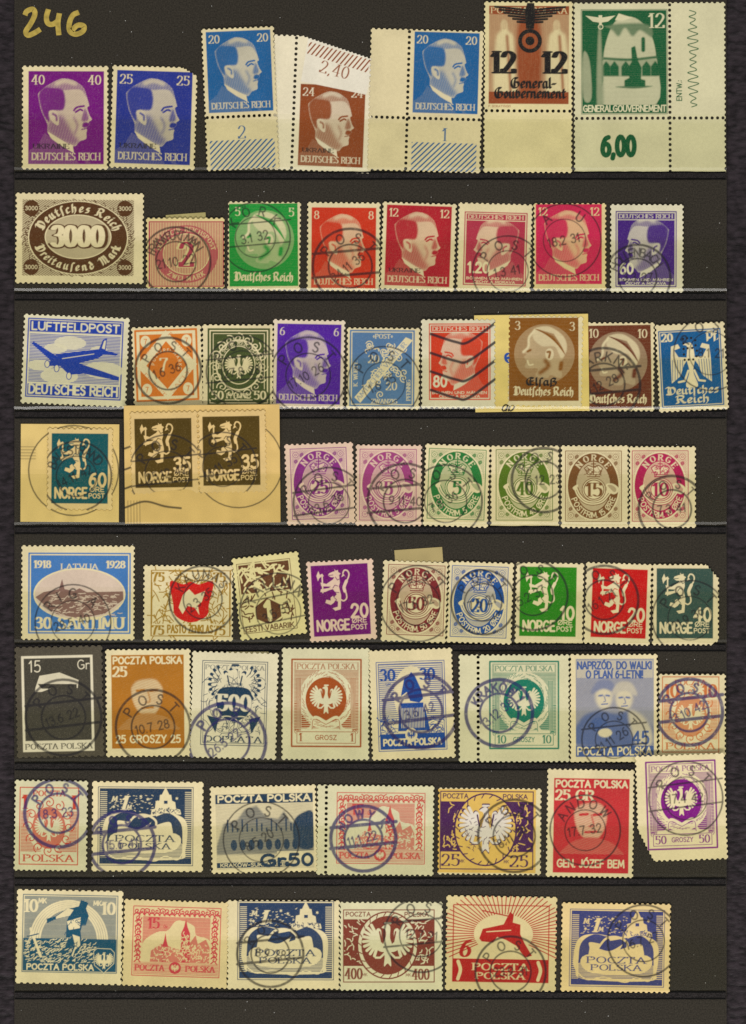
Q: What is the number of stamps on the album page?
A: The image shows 63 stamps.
